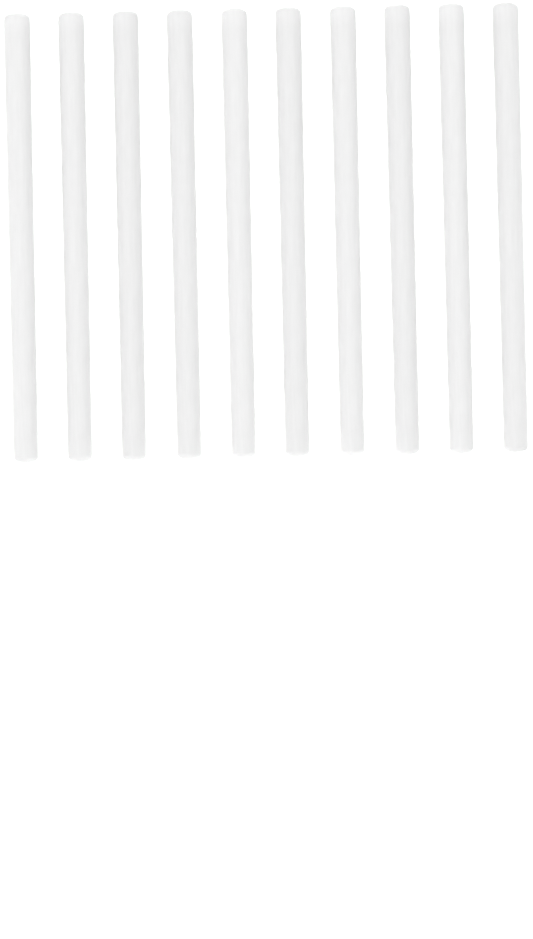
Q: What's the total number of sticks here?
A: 10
